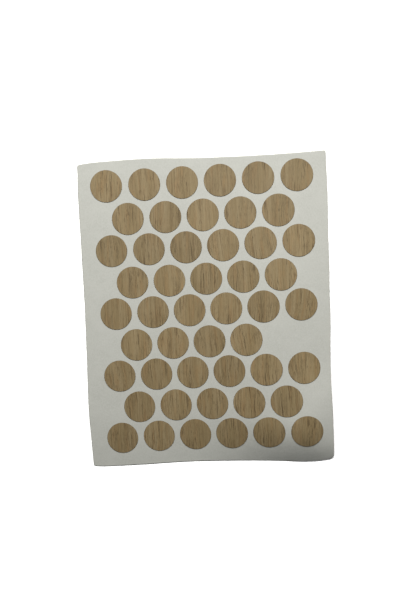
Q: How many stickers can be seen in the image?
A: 49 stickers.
